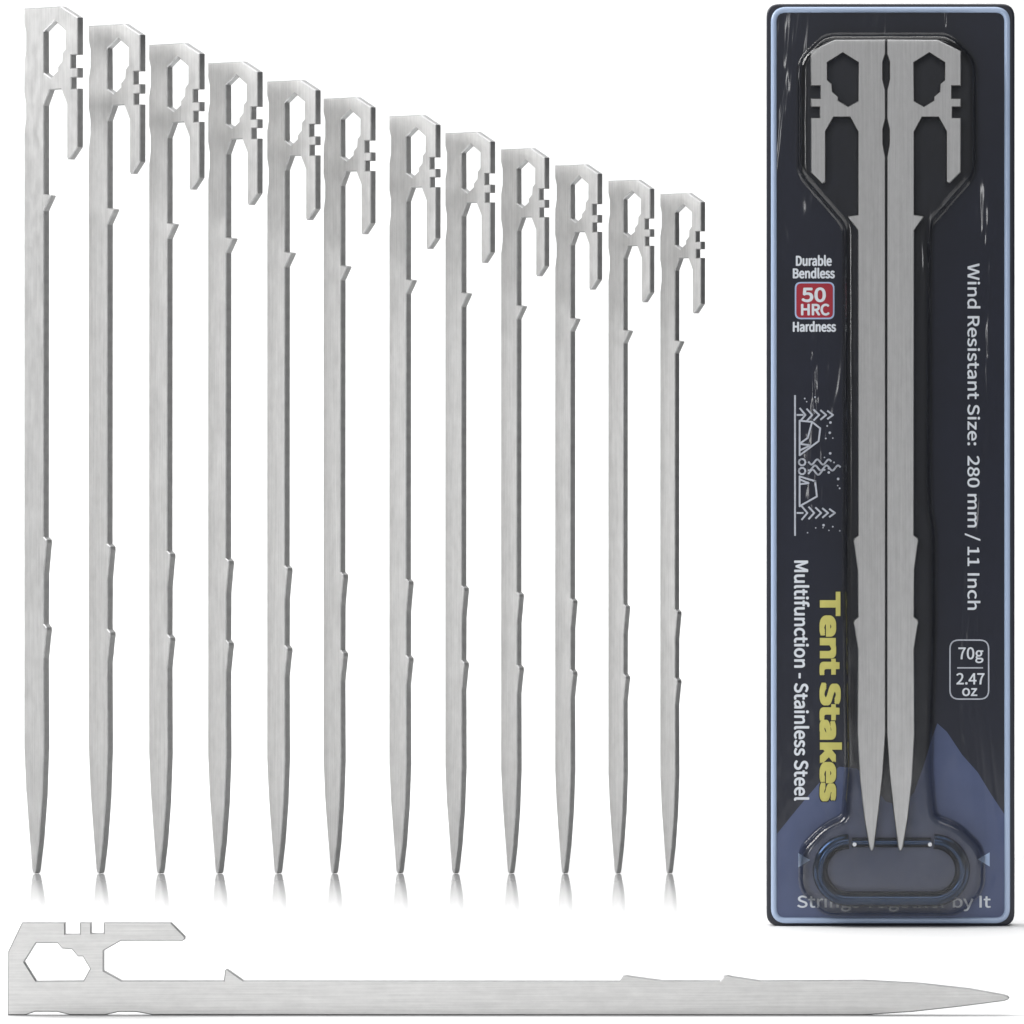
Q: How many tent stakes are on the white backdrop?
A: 15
